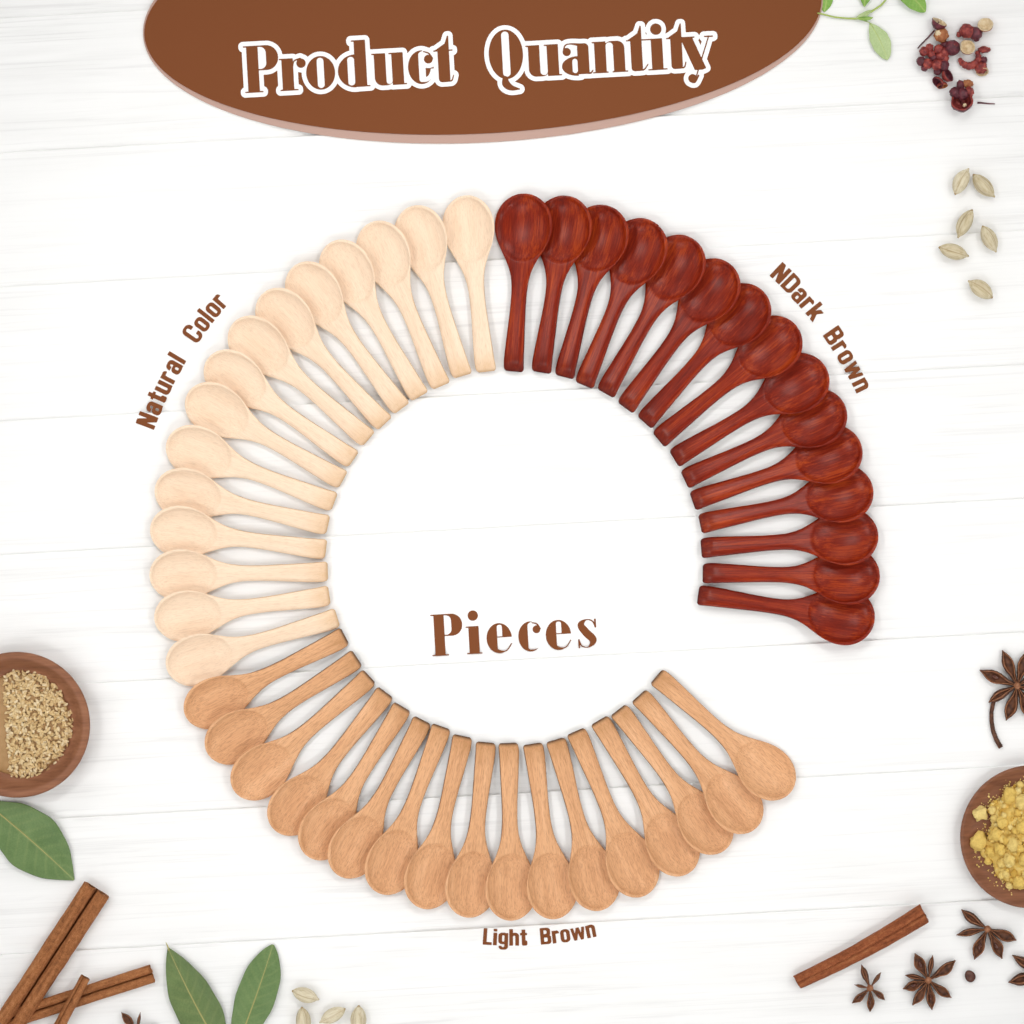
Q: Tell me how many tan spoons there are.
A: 17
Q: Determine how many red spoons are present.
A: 15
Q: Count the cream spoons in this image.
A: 15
